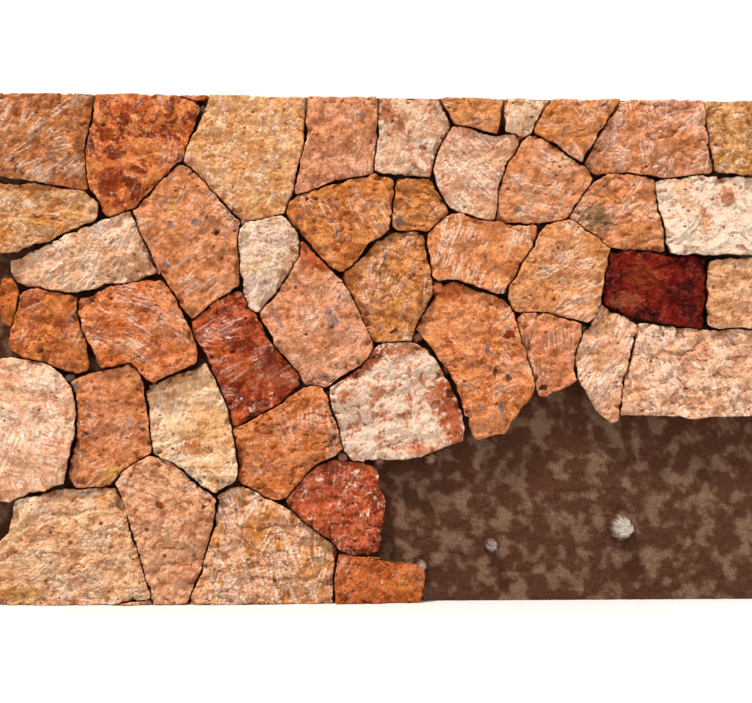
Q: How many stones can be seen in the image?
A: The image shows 46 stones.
